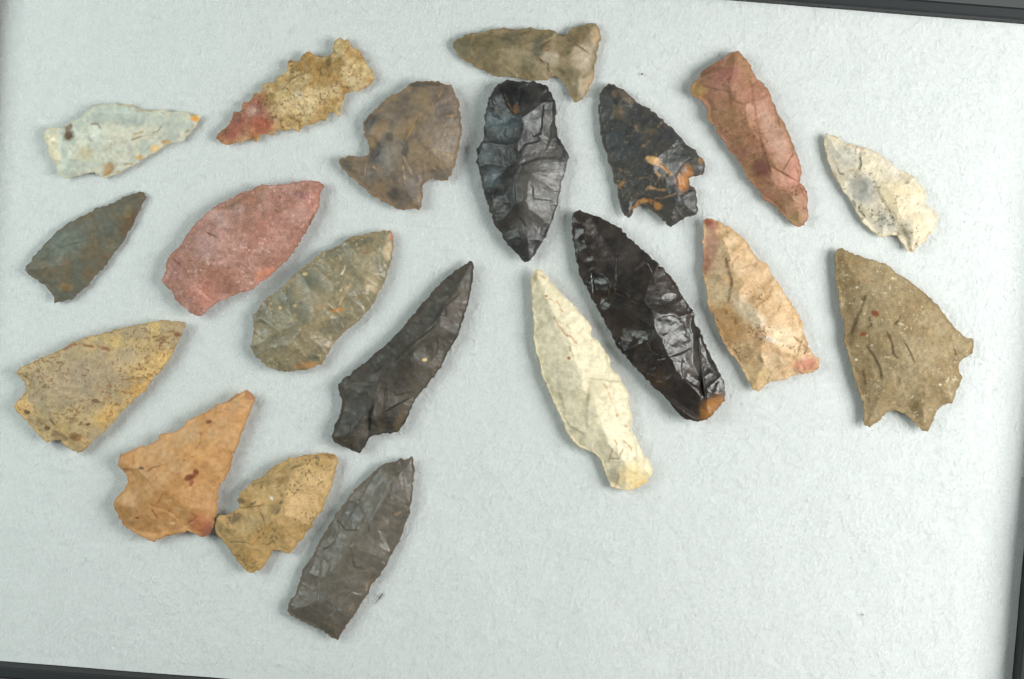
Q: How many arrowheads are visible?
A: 20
